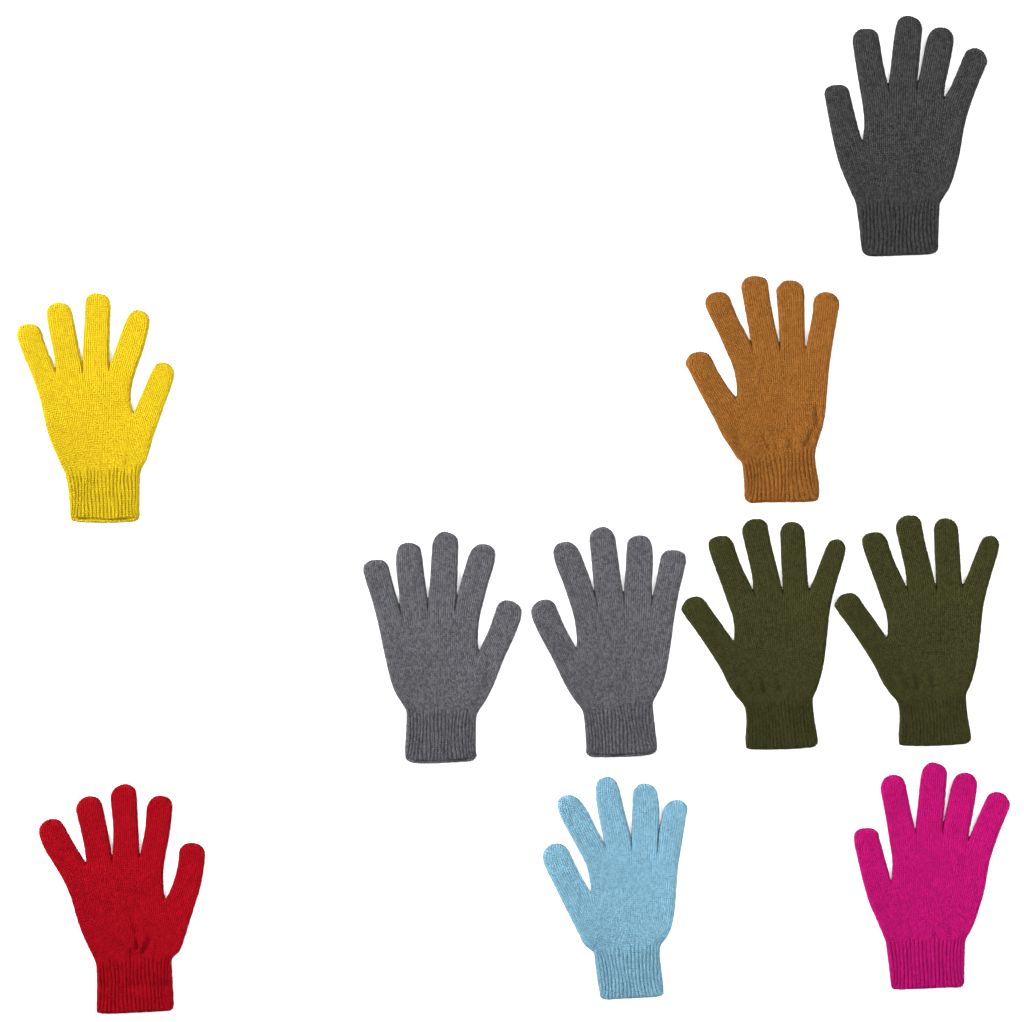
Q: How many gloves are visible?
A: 10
